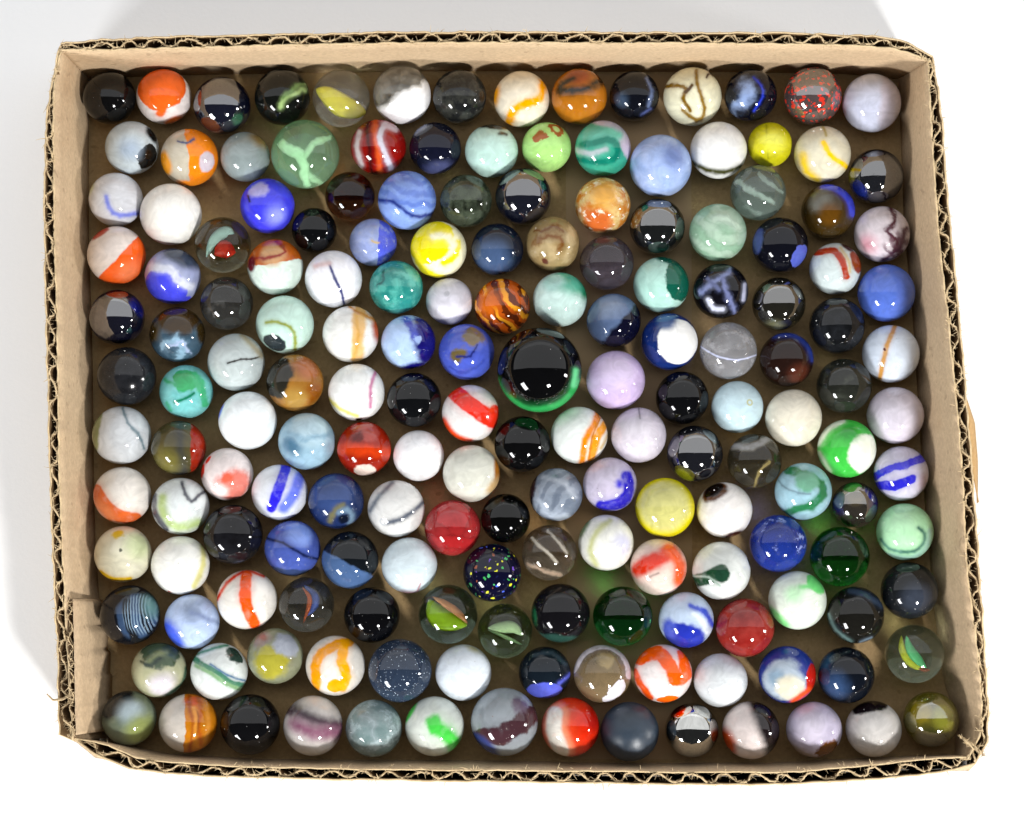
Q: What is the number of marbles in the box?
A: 172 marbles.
